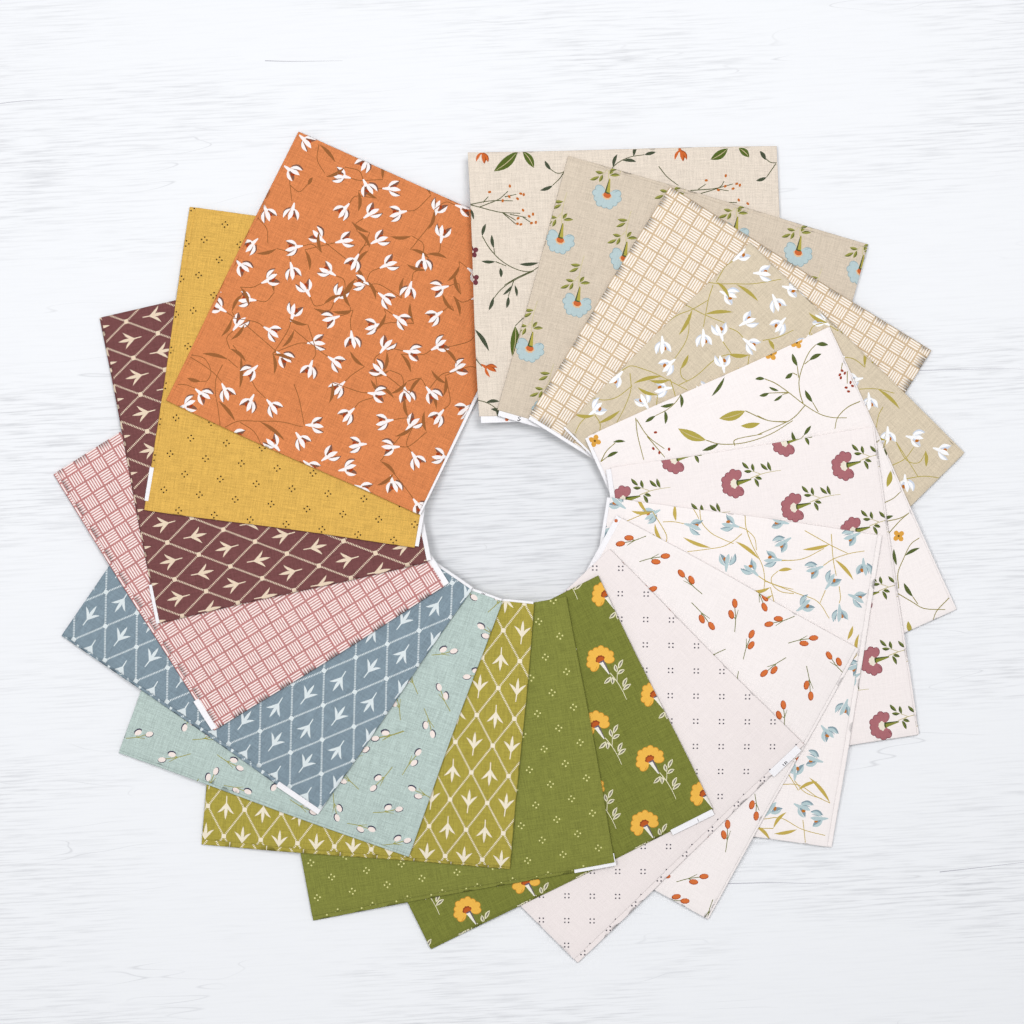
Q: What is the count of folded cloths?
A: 18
